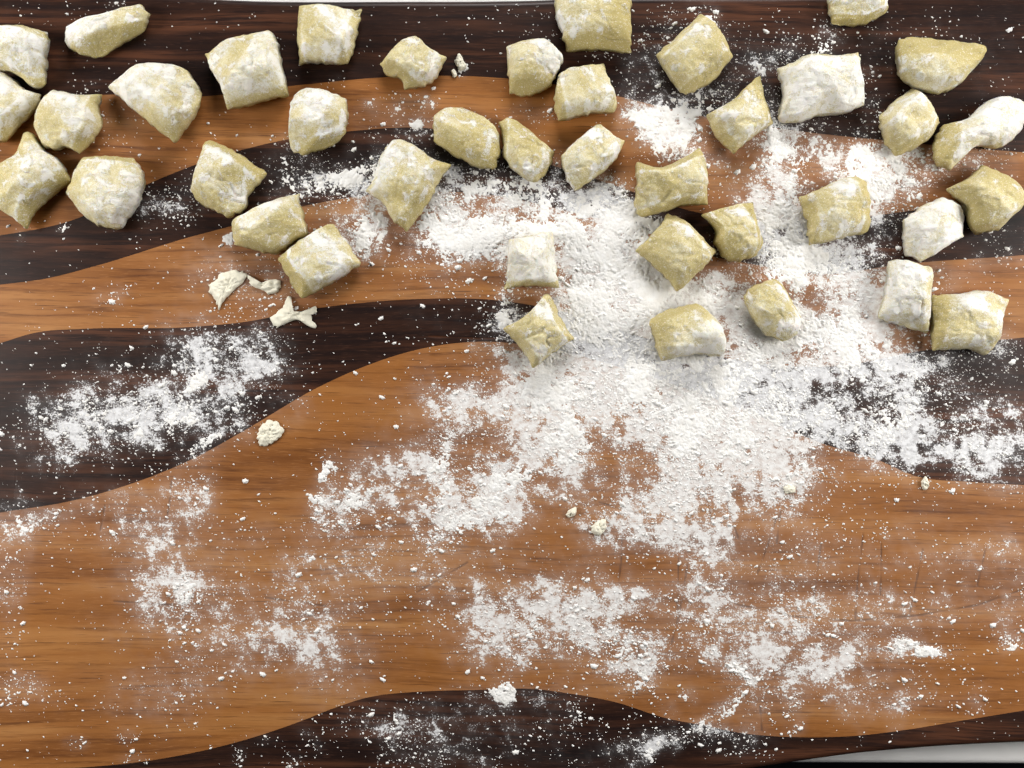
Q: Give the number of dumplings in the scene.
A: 40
